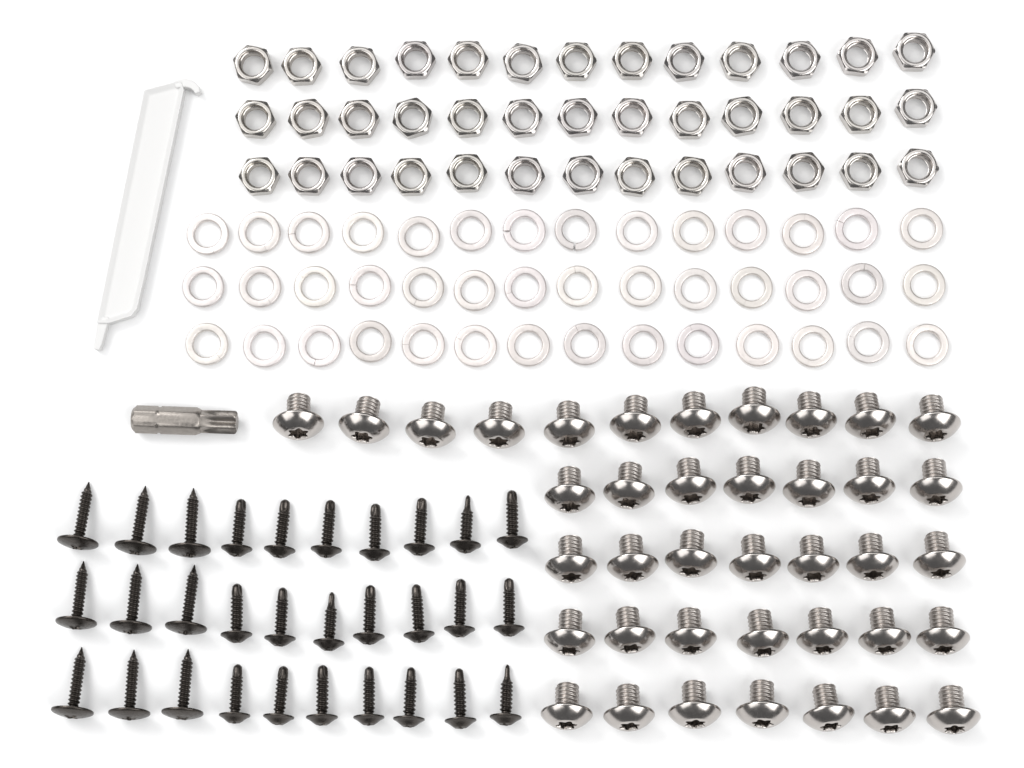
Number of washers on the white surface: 42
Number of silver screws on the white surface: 39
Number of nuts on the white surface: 39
